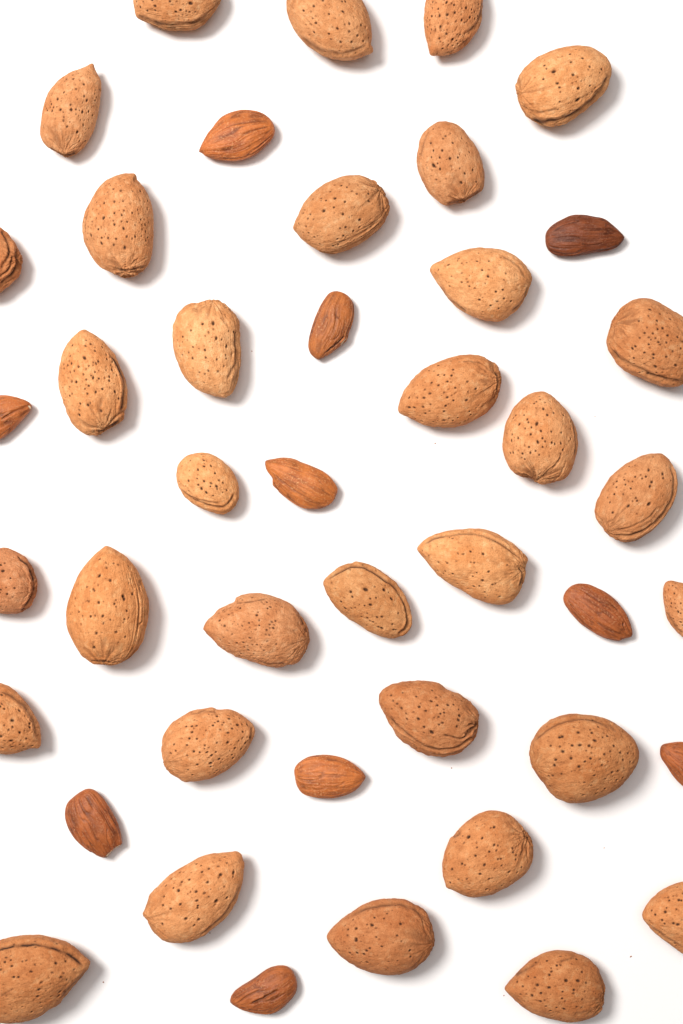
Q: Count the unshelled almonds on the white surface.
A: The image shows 33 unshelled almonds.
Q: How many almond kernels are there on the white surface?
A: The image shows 10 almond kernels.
